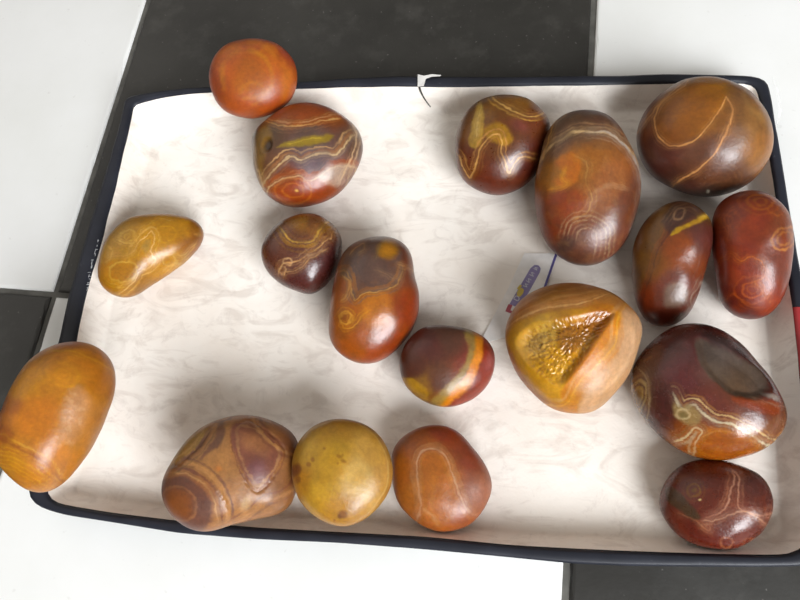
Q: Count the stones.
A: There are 18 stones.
